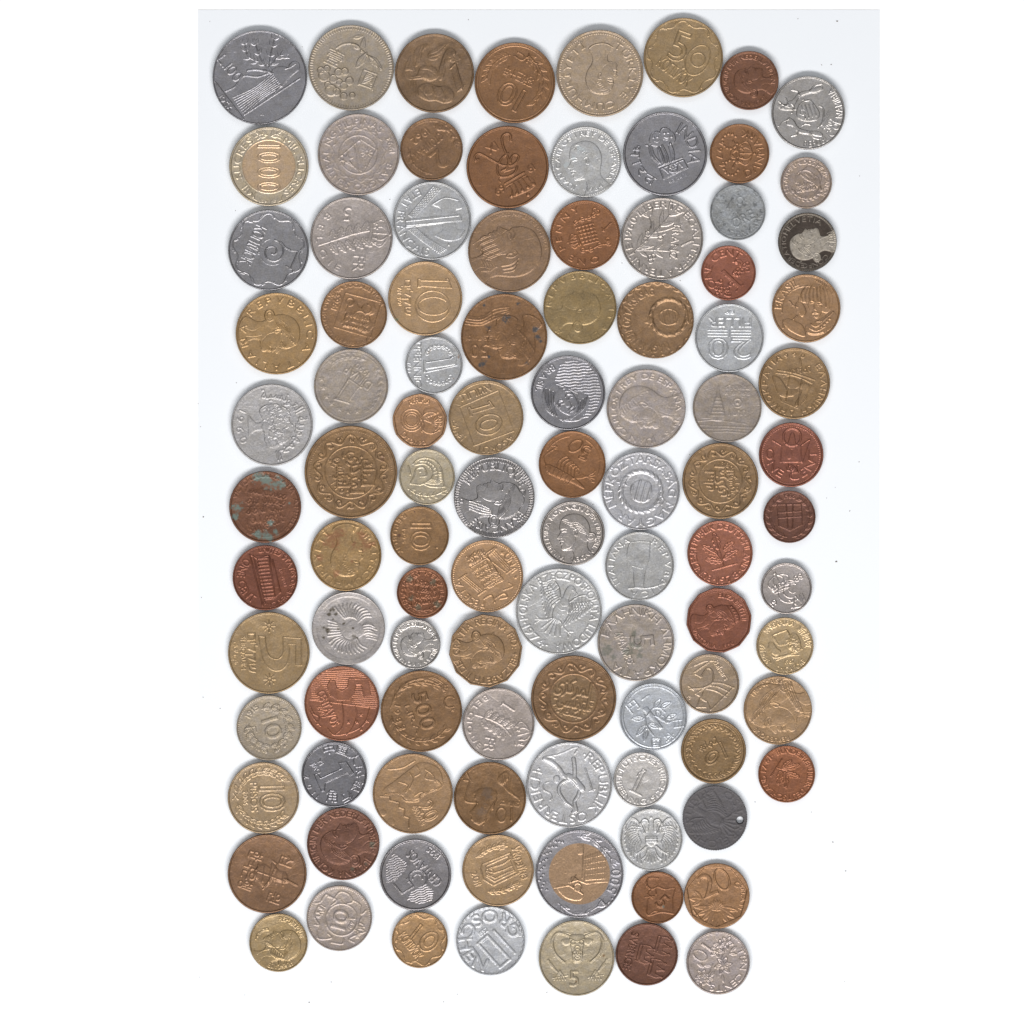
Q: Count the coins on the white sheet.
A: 100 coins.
